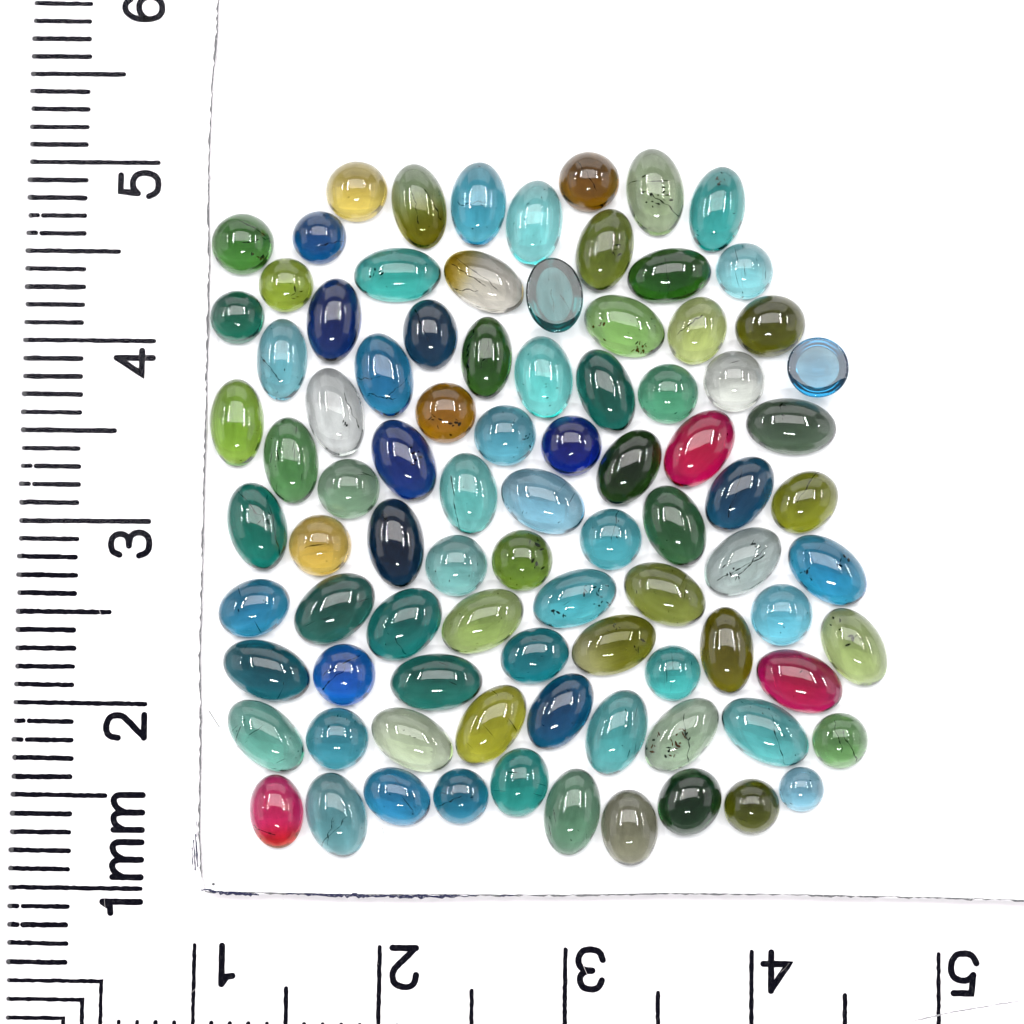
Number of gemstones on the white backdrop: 89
